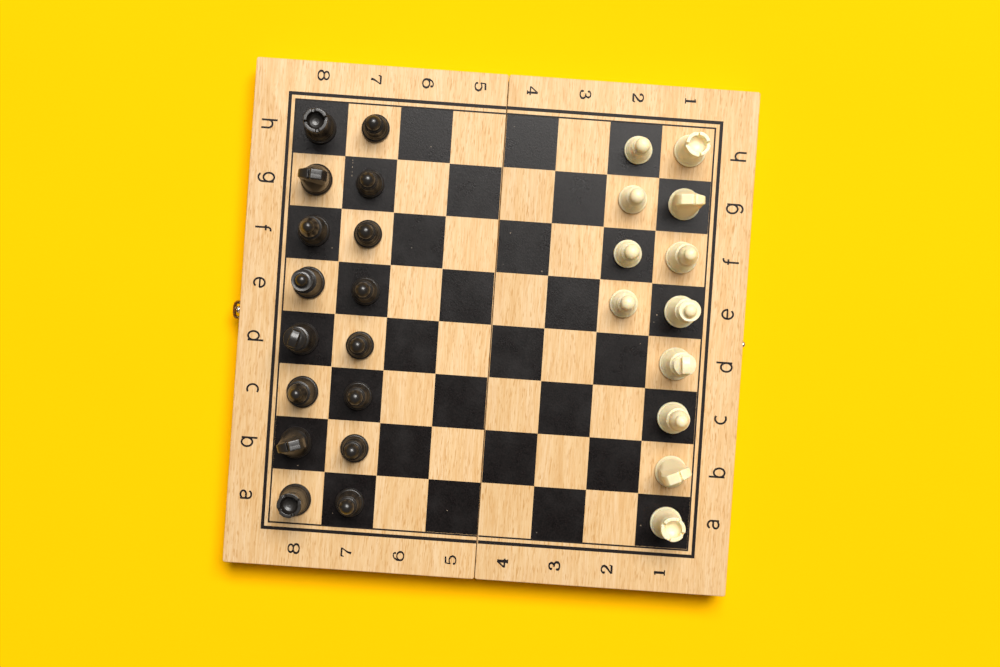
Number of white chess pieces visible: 12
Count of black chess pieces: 16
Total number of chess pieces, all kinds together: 28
